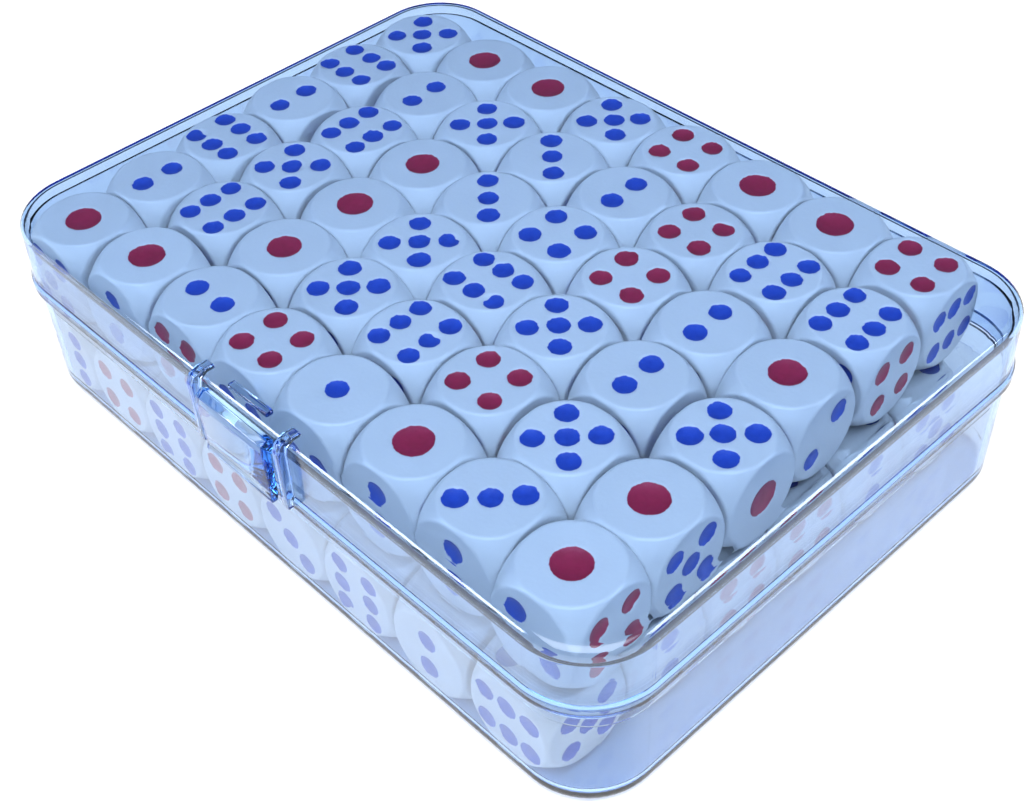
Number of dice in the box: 61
